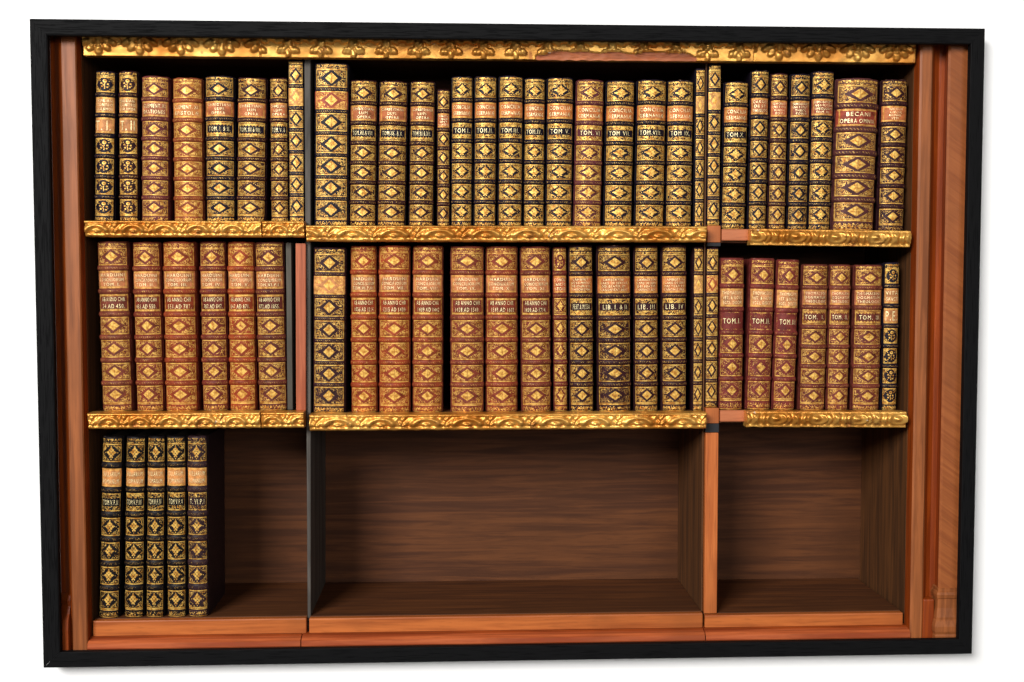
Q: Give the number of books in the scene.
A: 63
